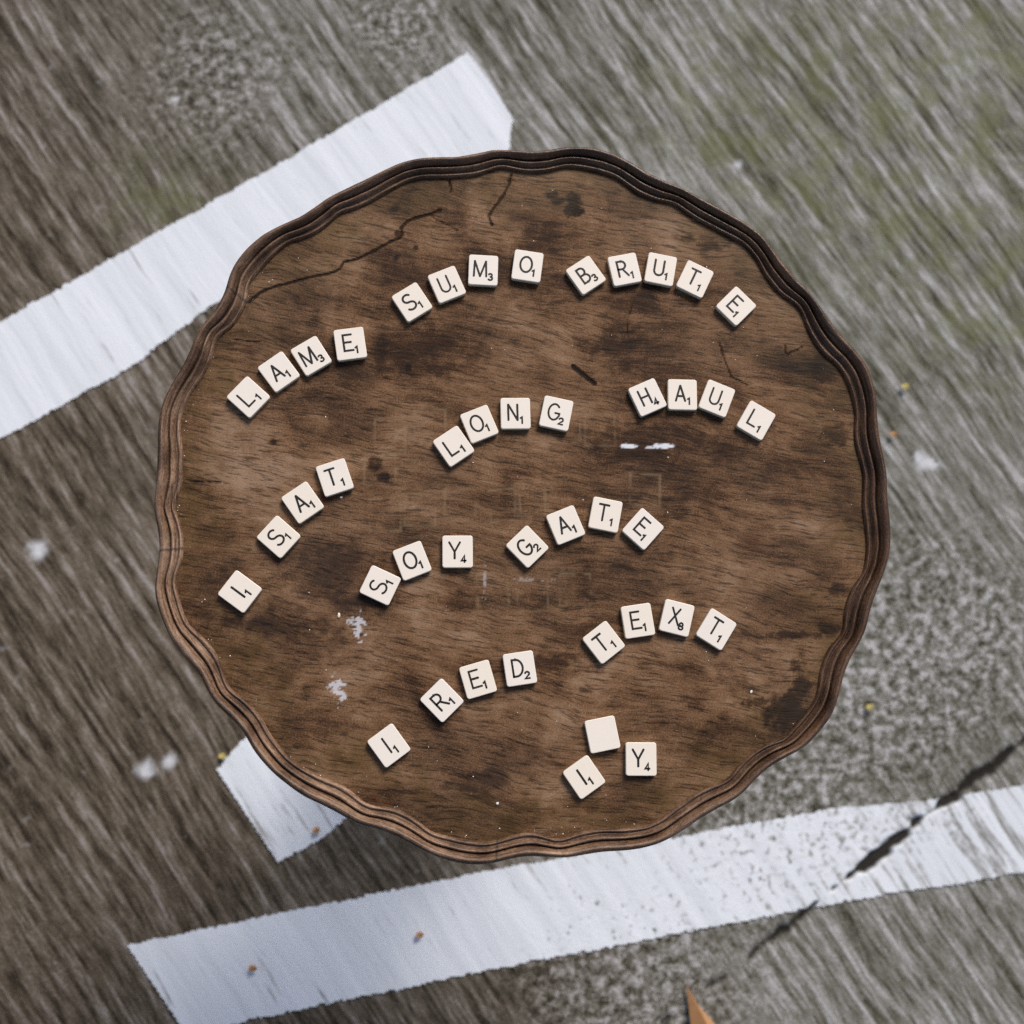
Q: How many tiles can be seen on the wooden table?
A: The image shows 43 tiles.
